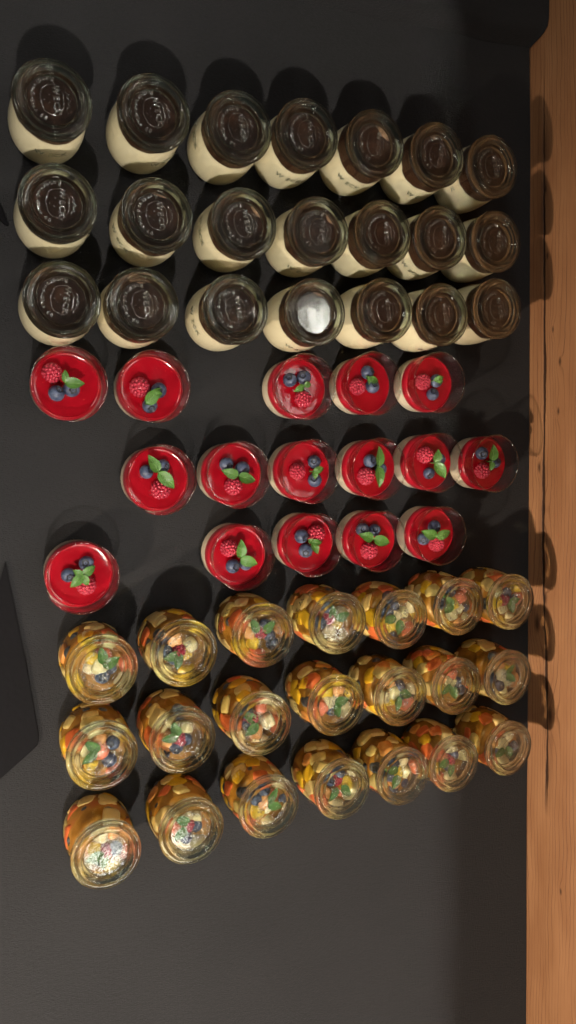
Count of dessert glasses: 16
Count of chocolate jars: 21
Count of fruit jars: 21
